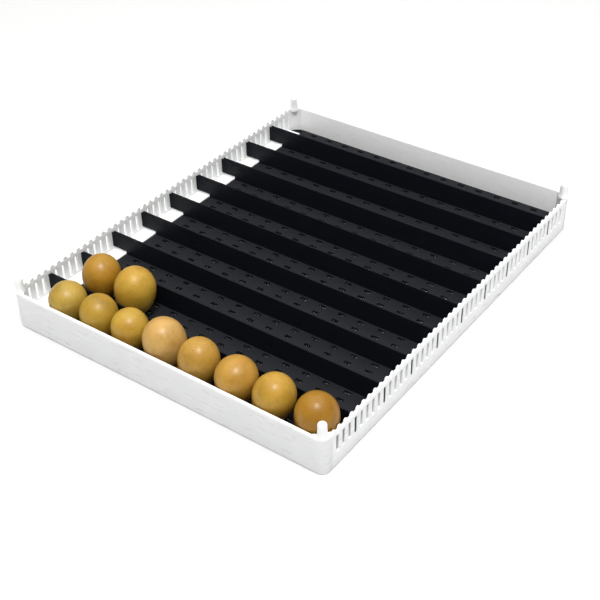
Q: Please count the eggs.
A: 10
